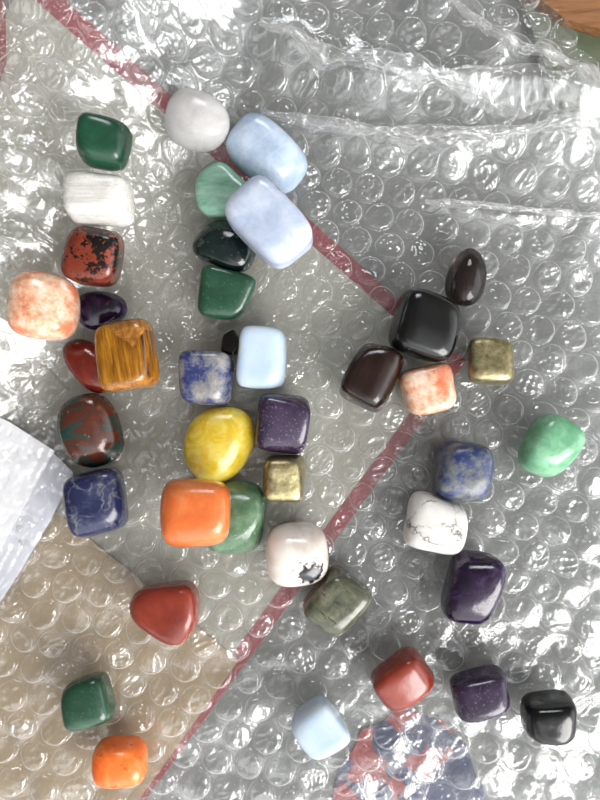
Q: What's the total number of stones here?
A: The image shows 41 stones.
